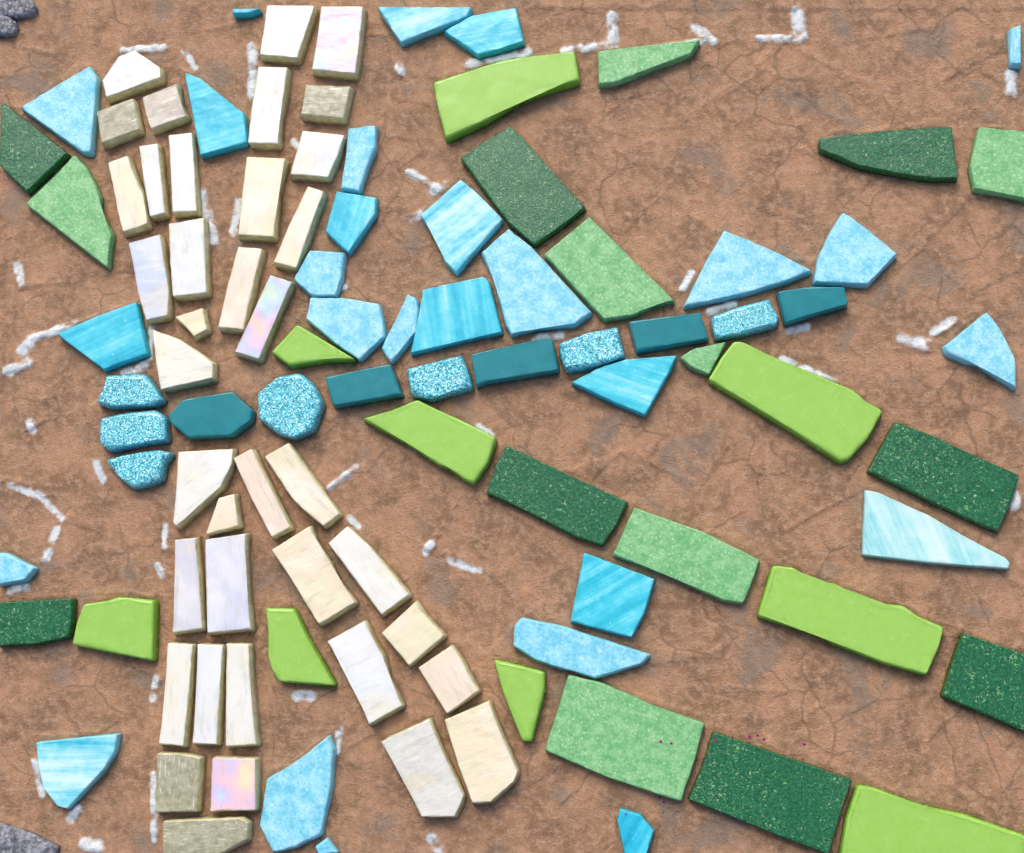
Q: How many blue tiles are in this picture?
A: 27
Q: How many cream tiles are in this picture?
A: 38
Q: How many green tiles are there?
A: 24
